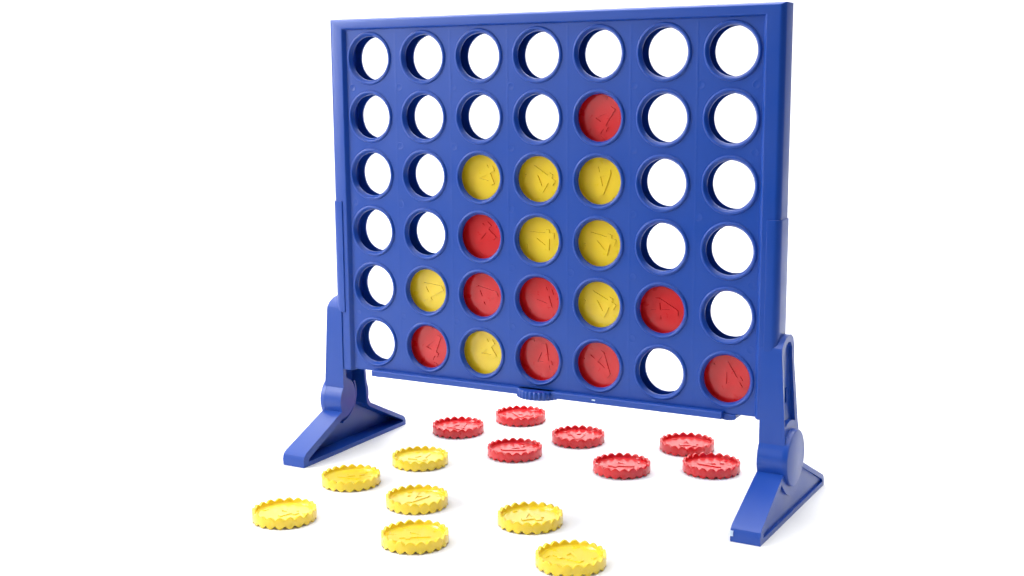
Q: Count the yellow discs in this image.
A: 15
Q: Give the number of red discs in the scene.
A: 16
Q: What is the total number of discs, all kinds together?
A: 31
